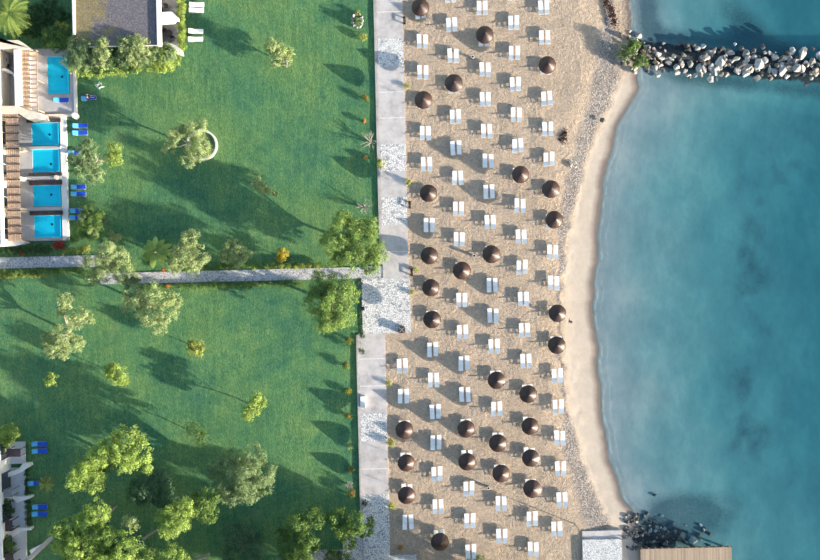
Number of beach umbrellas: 29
